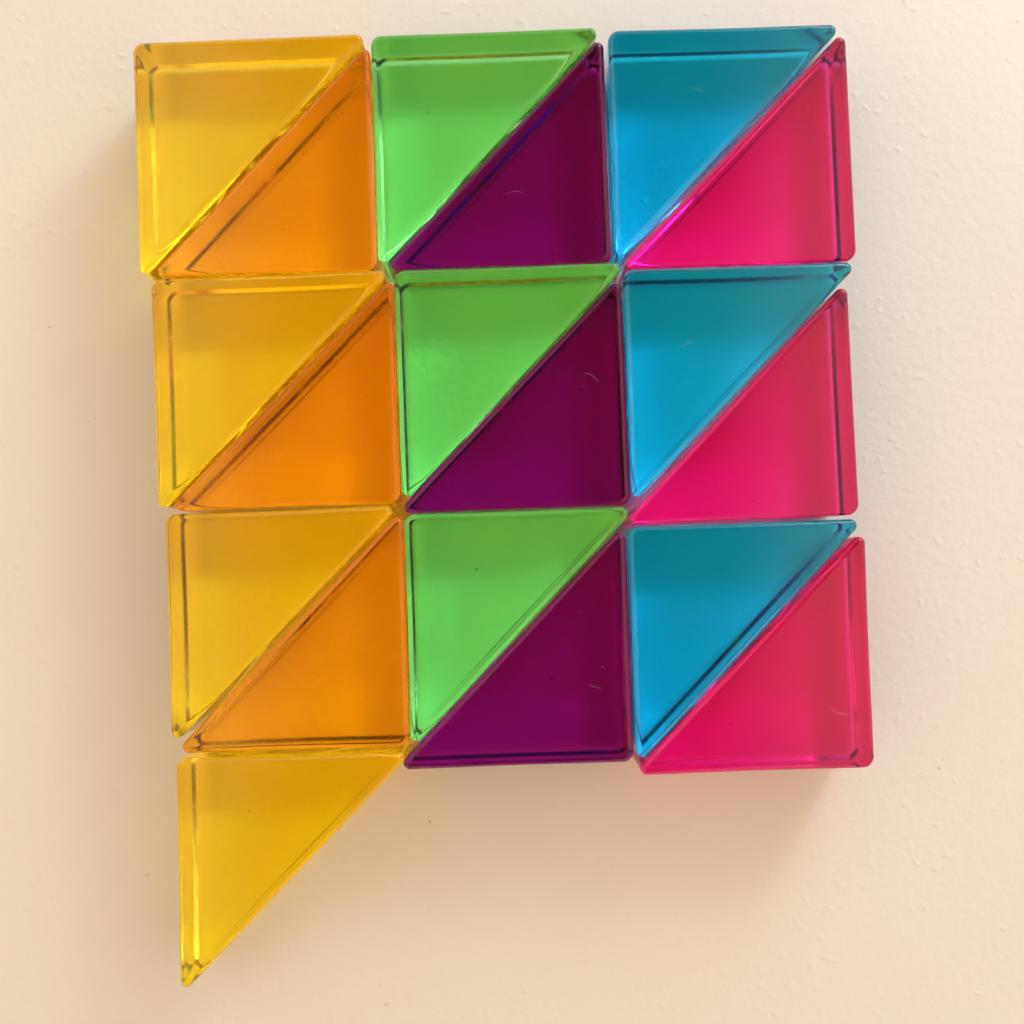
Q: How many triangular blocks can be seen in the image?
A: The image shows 19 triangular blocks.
